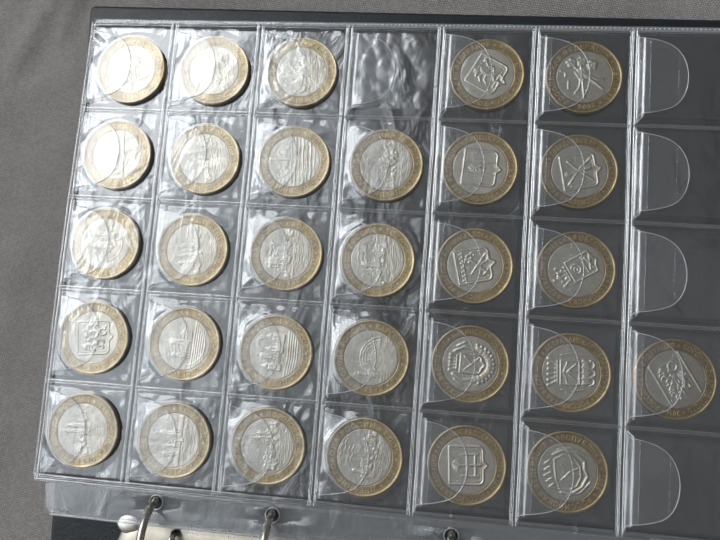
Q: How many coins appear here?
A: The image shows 30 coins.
